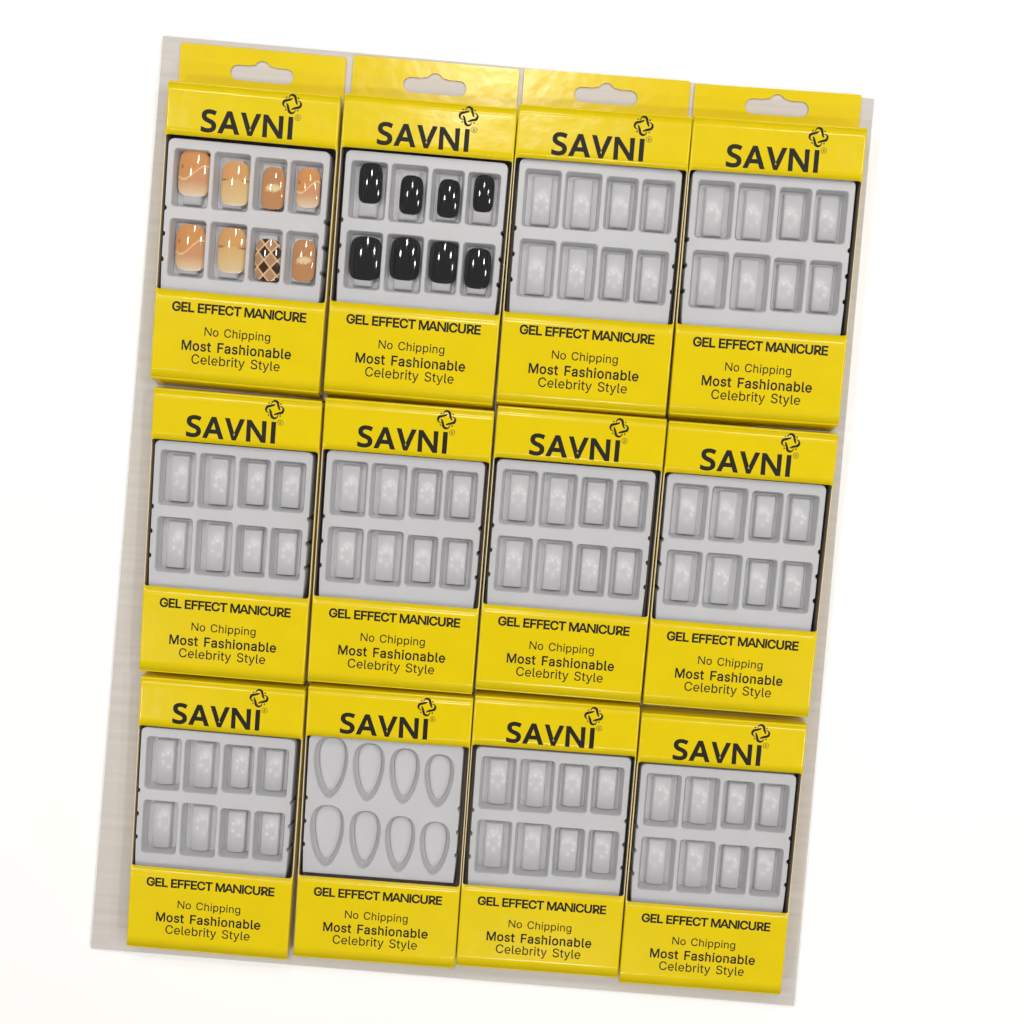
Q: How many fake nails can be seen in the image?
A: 16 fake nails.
